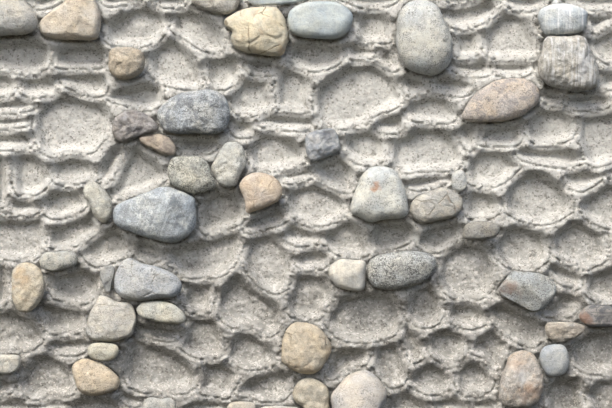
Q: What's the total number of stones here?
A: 46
